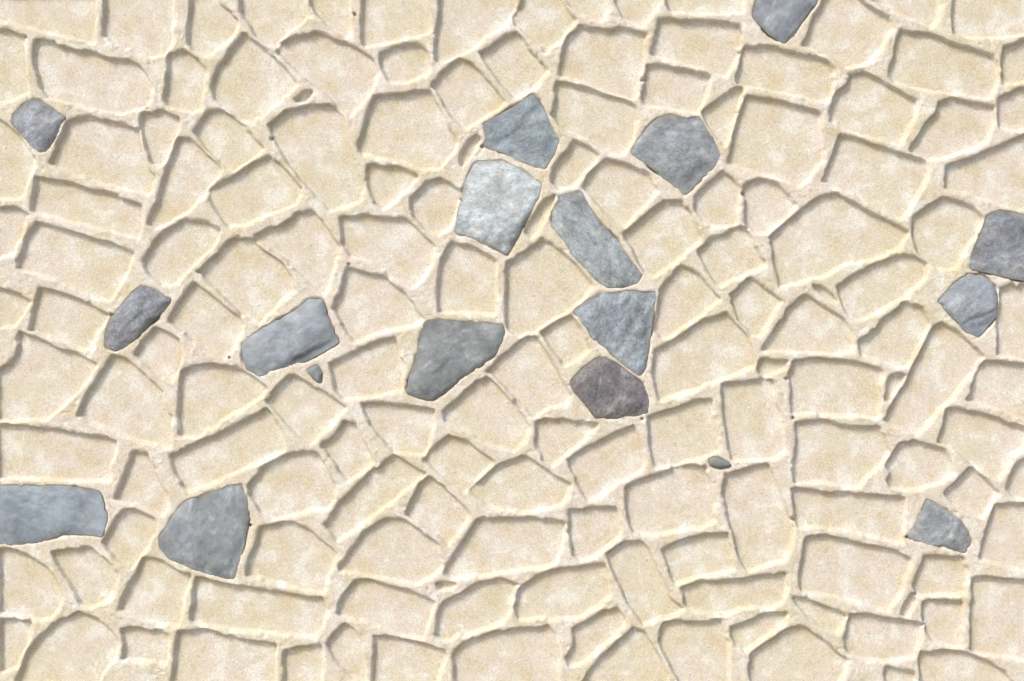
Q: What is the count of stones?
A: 18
